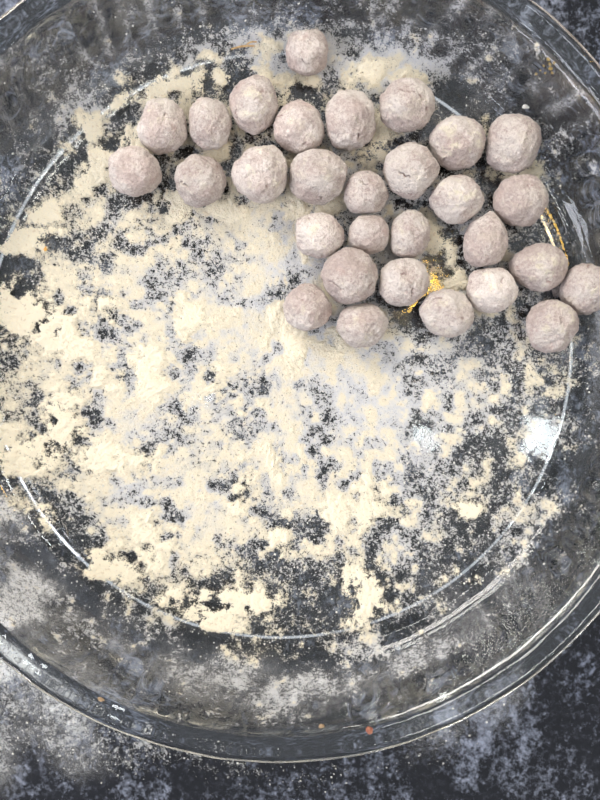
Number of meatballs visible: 30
